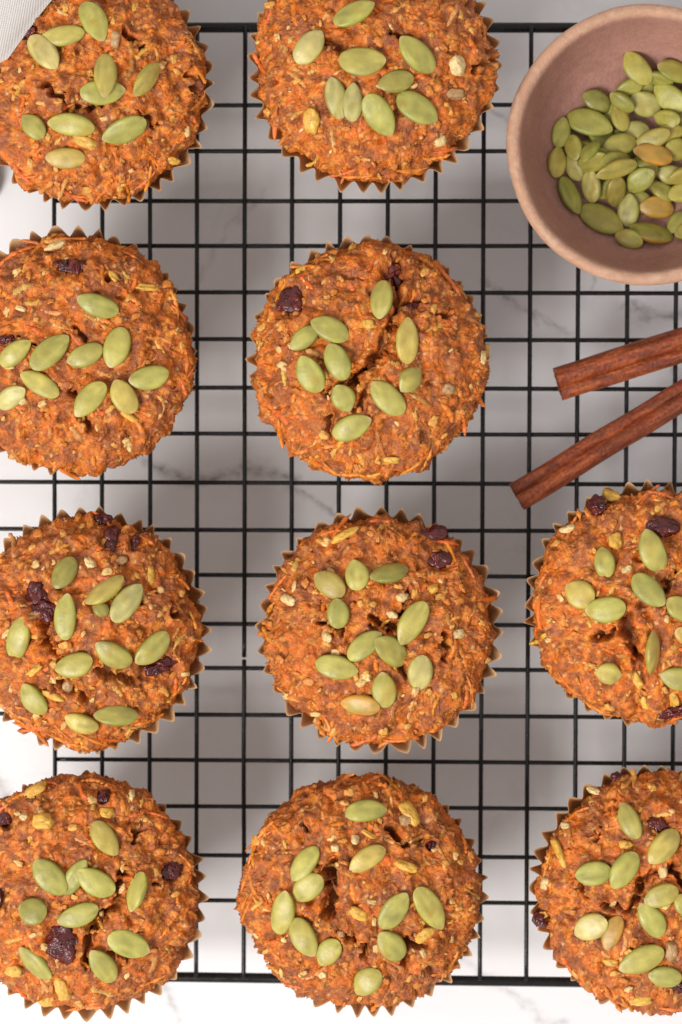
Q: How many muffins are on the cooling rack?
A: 10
